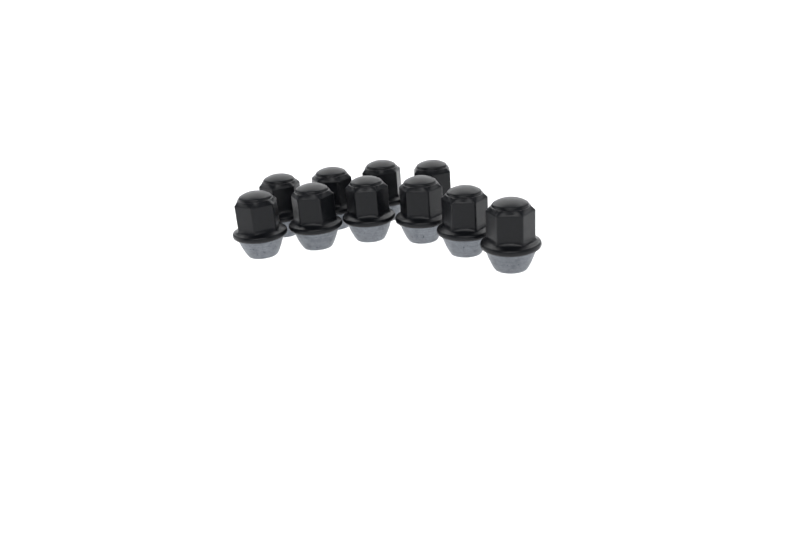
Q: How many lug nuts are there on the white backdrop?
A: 10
